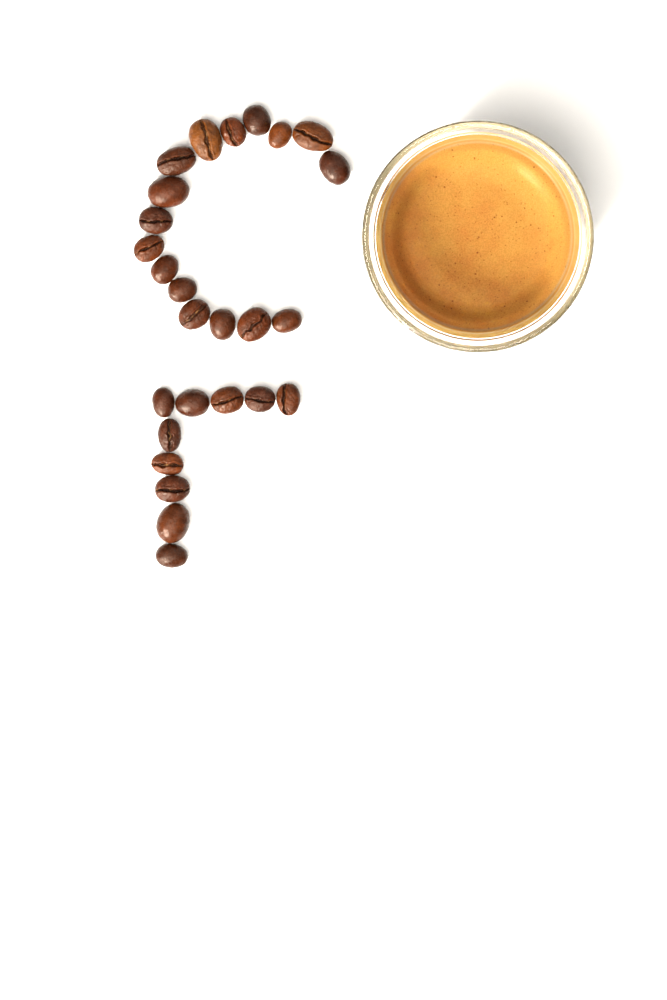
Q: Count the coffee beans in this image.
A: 26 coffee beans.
